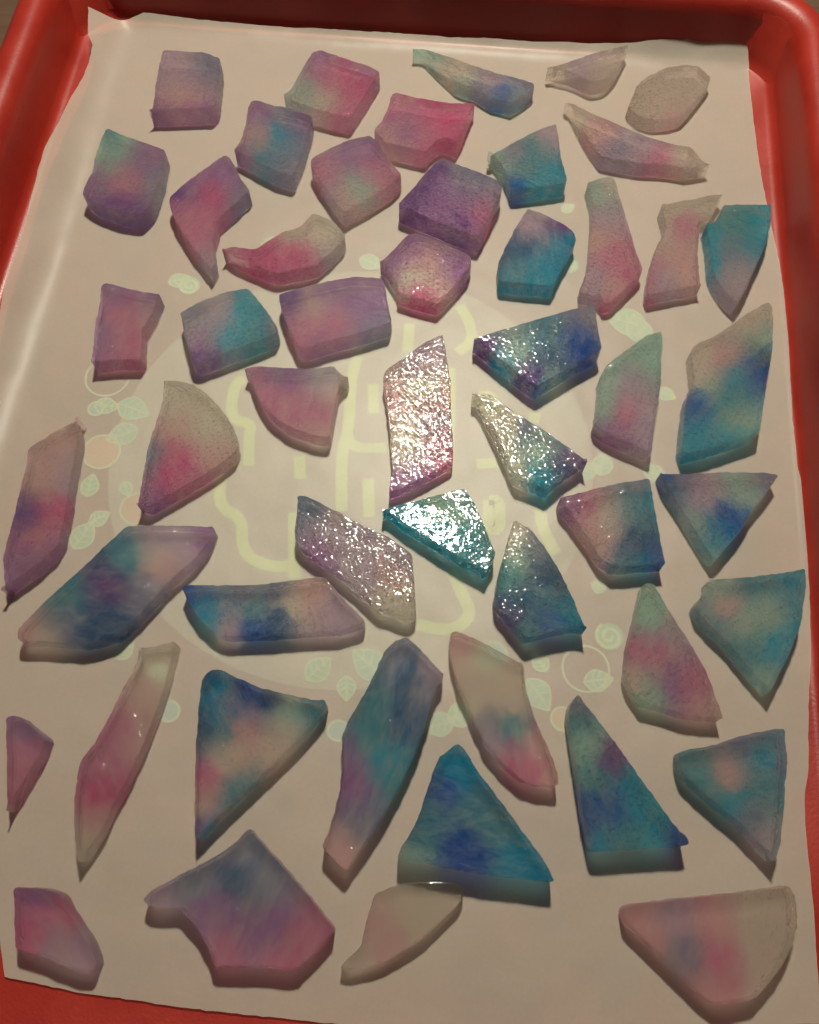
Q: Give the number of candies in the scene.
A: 51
